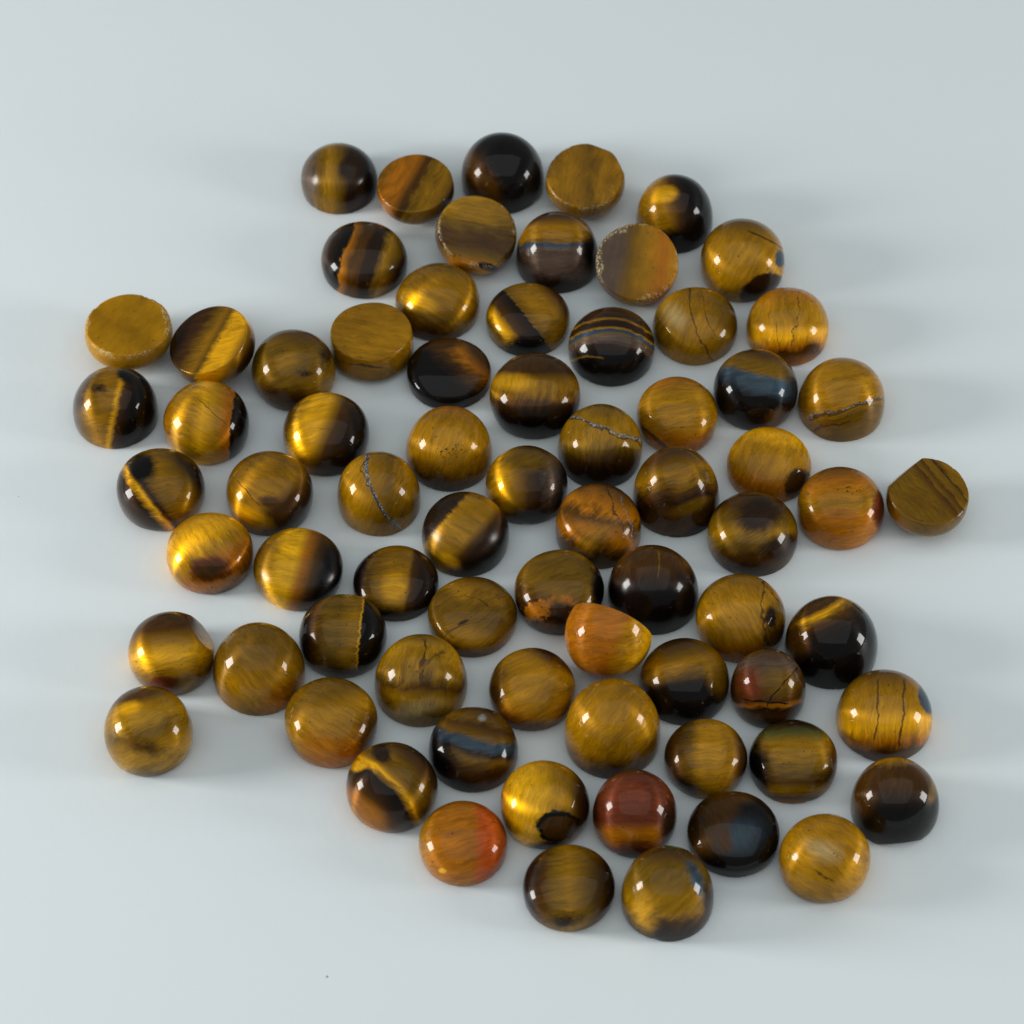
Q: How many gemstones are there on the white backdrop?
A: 72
